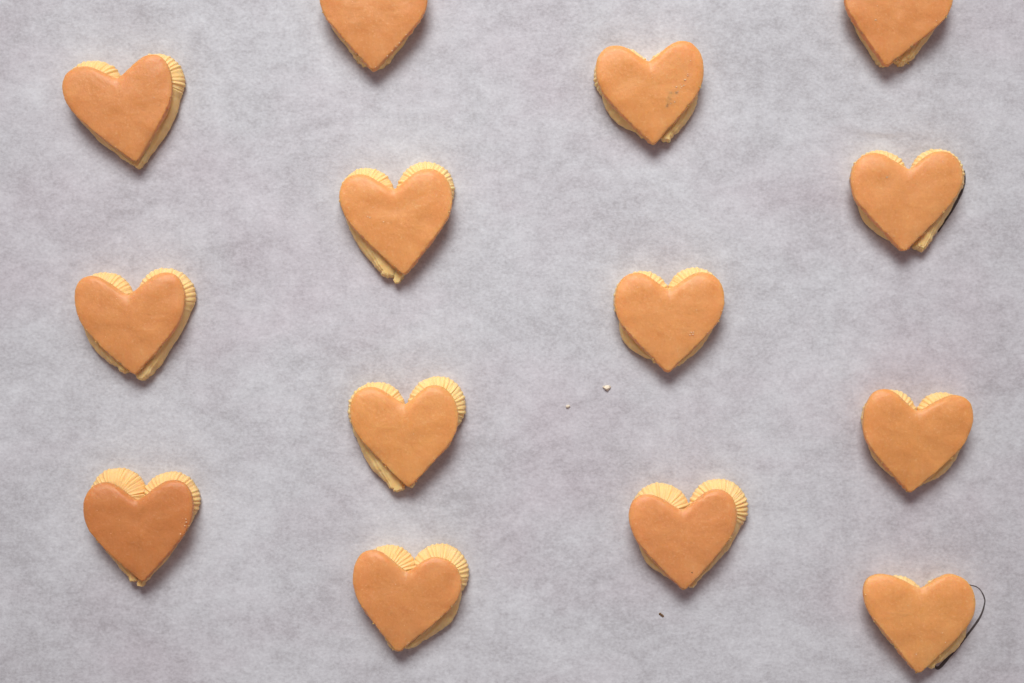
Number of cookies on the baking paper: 14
